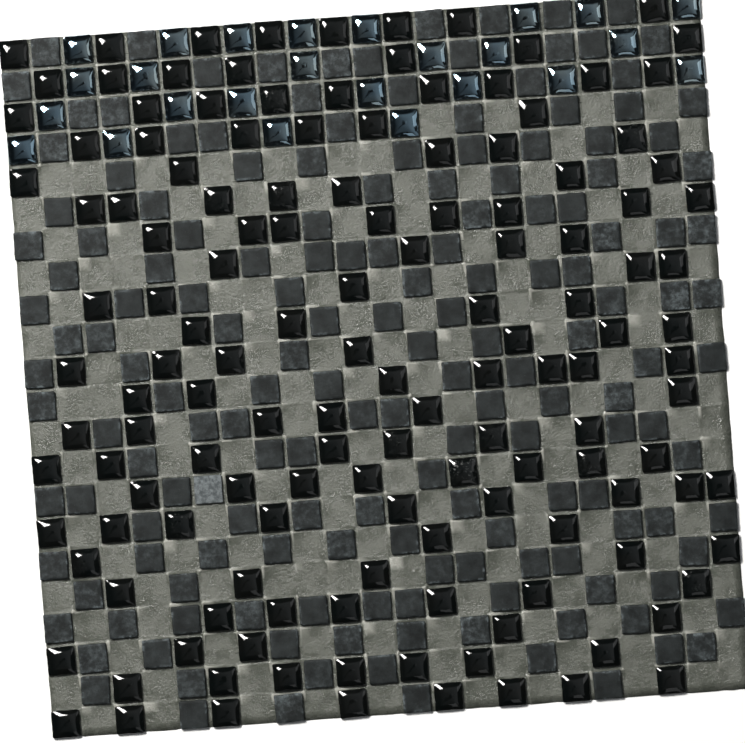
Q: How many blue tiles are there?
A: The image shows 25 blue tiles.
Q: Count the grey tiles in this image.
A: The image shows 167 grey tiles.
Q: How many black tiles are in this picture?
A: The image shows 141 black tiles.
